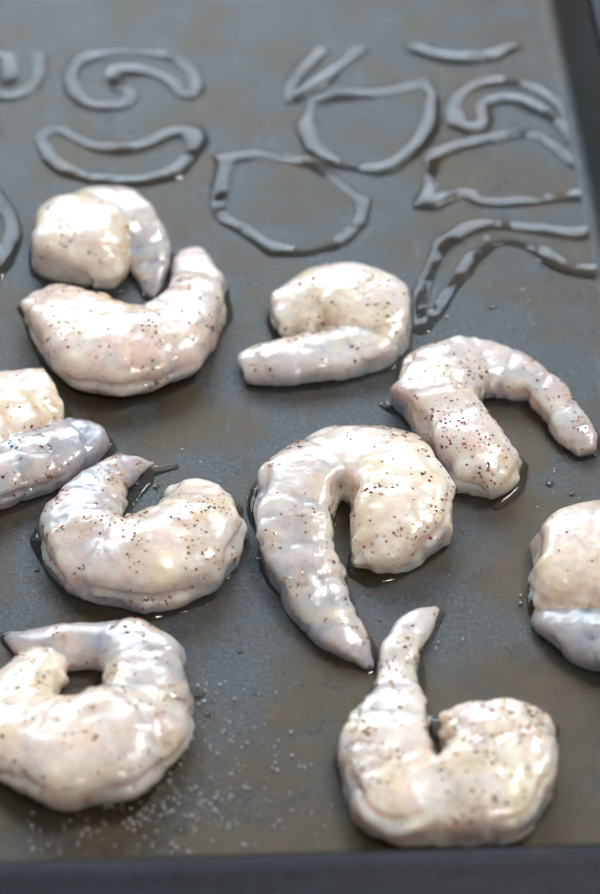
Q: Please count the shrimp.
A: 10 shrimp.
